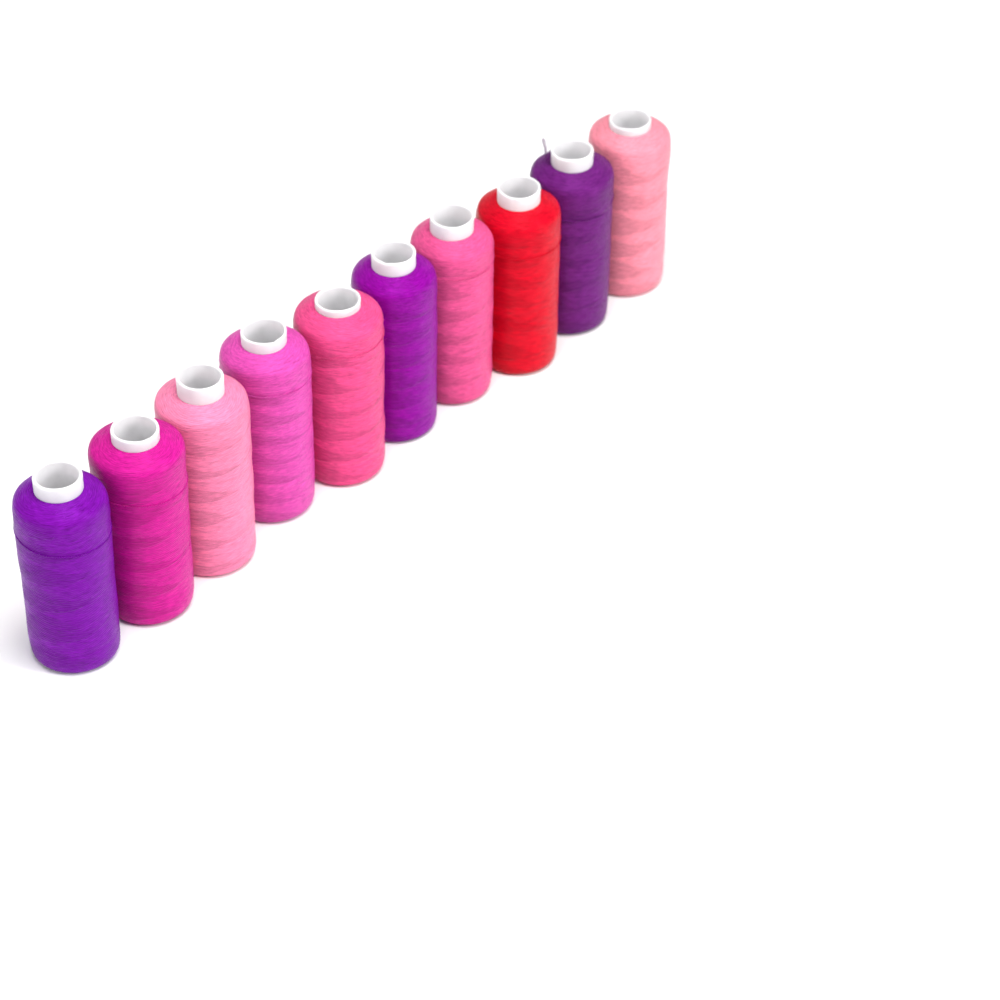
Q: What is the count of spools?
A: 10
